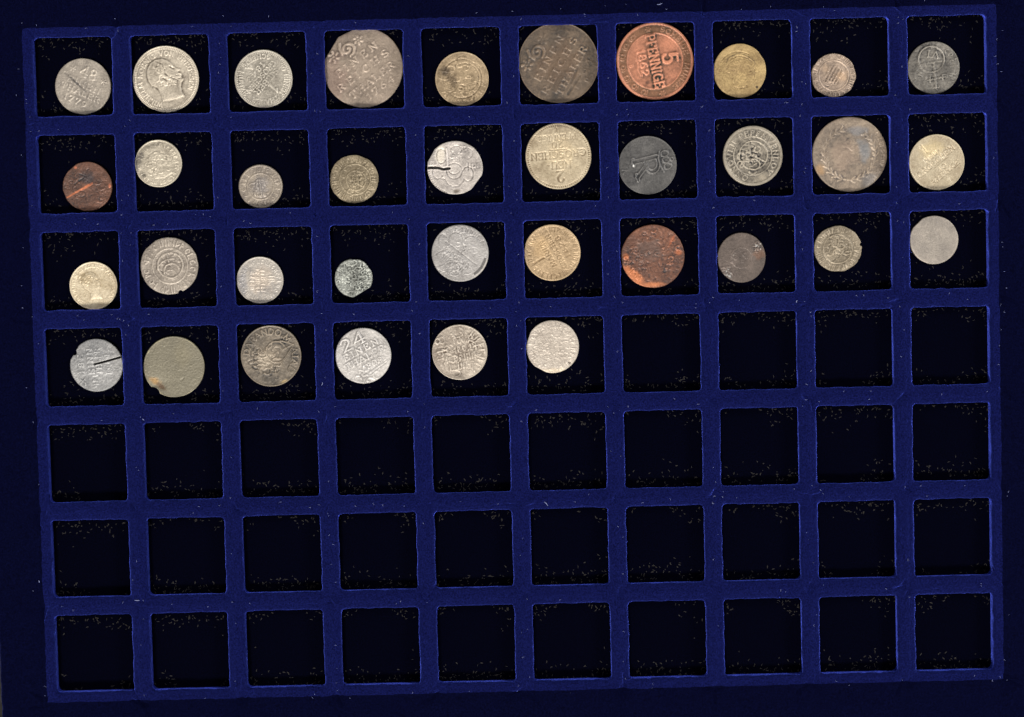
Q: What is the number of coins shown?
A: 36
